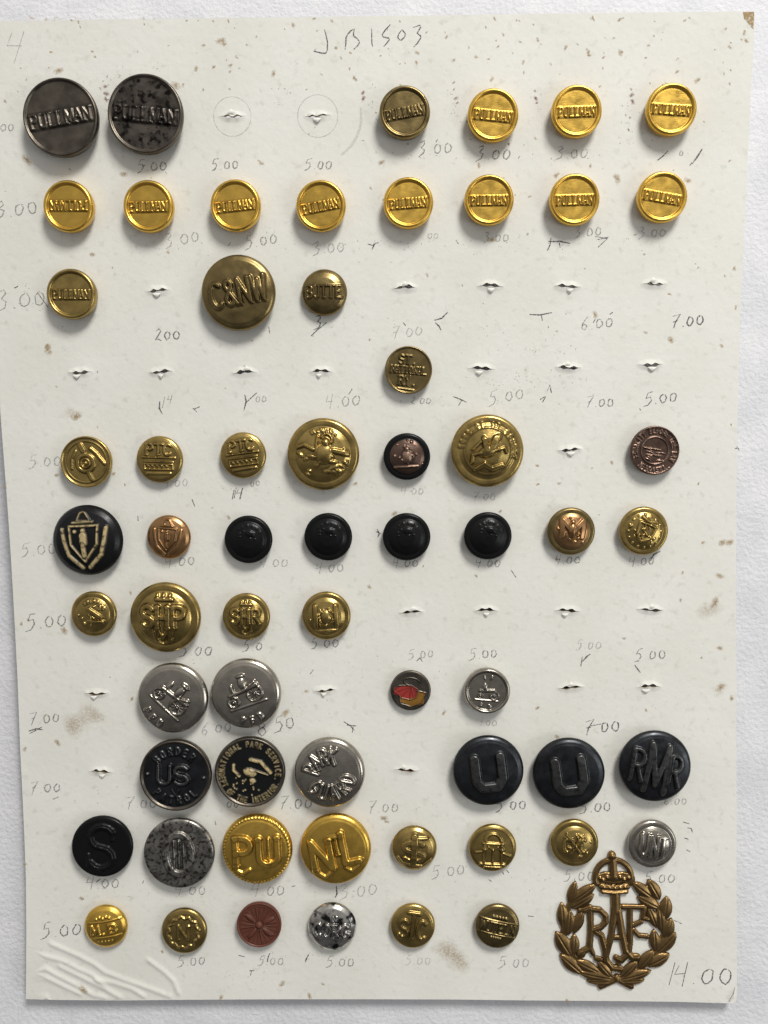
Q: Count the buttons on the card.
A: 61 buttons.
